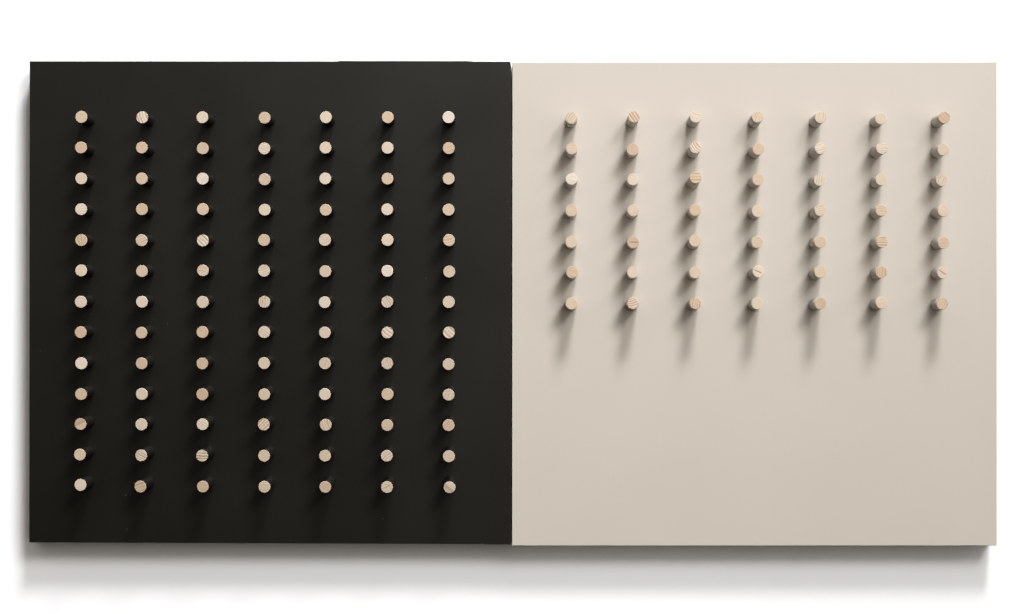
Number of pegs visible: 140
